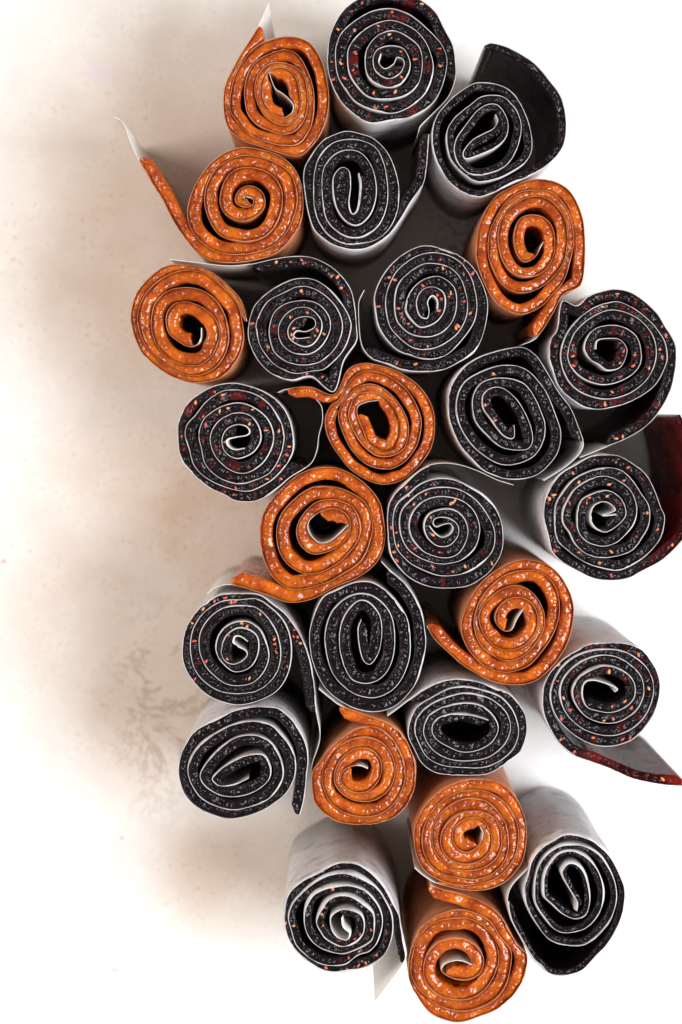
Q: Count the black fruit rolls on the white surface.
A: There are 17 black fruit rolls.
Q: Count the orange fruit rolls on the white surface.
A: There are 10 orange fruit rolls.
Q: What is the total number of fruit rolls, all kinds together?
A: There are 27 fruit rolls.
